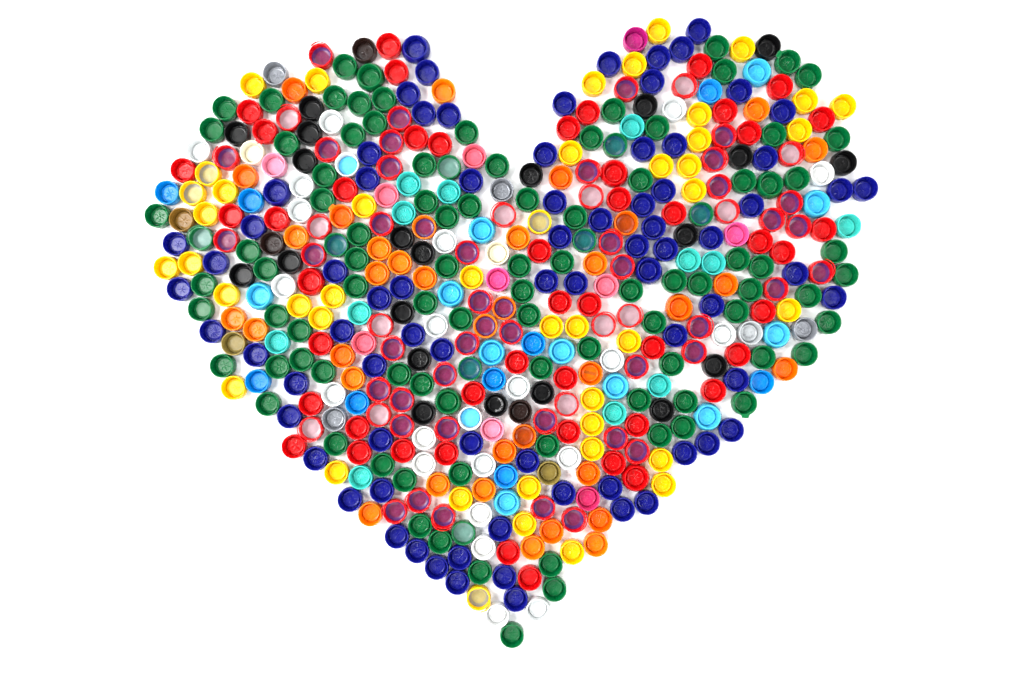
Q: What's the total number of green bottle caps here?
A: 100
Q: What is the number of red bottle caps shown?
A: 102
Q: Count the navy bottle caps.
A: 77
